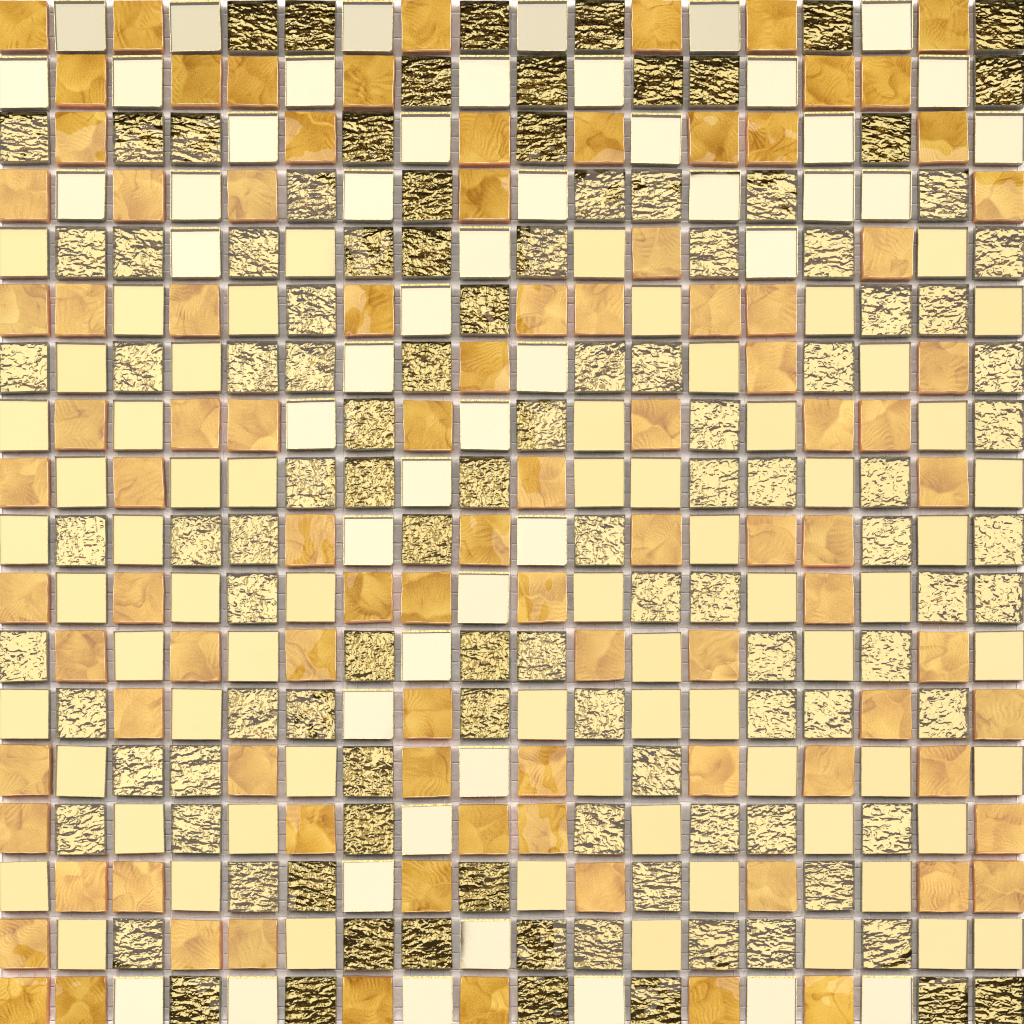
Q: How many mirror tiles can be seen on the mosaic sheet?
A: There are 116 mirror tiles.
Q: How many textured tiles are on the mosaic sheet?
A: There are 111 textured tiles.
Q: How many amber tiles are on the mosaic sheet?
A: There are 97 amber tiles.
